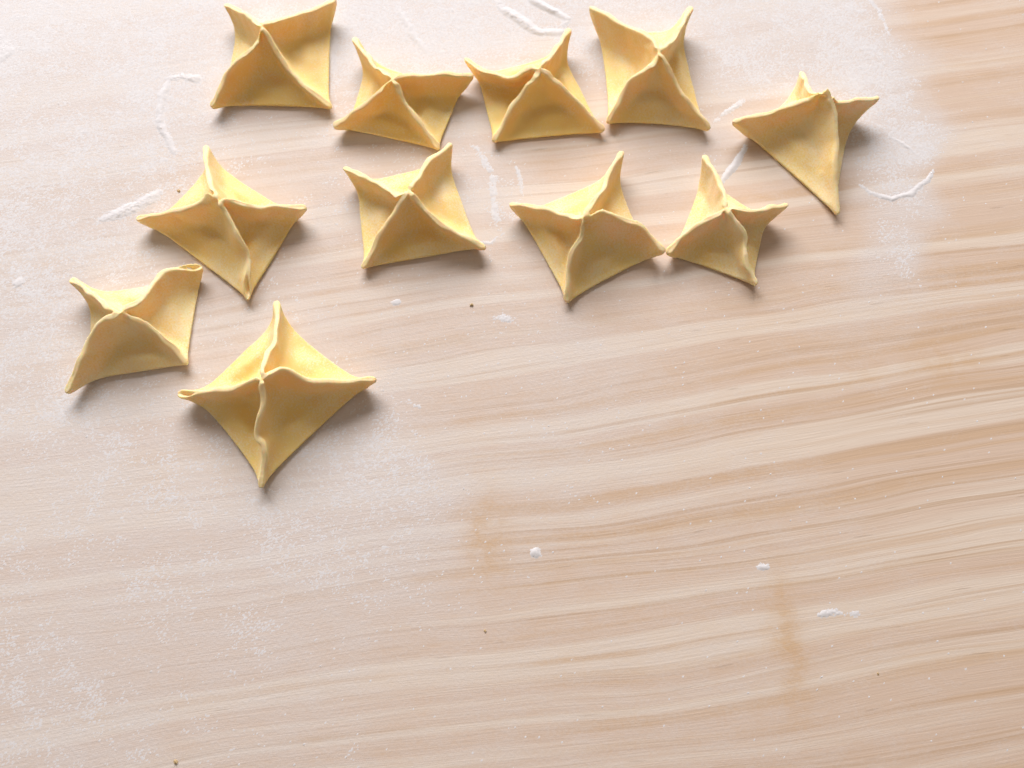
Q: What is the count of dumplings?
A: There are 11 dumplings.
